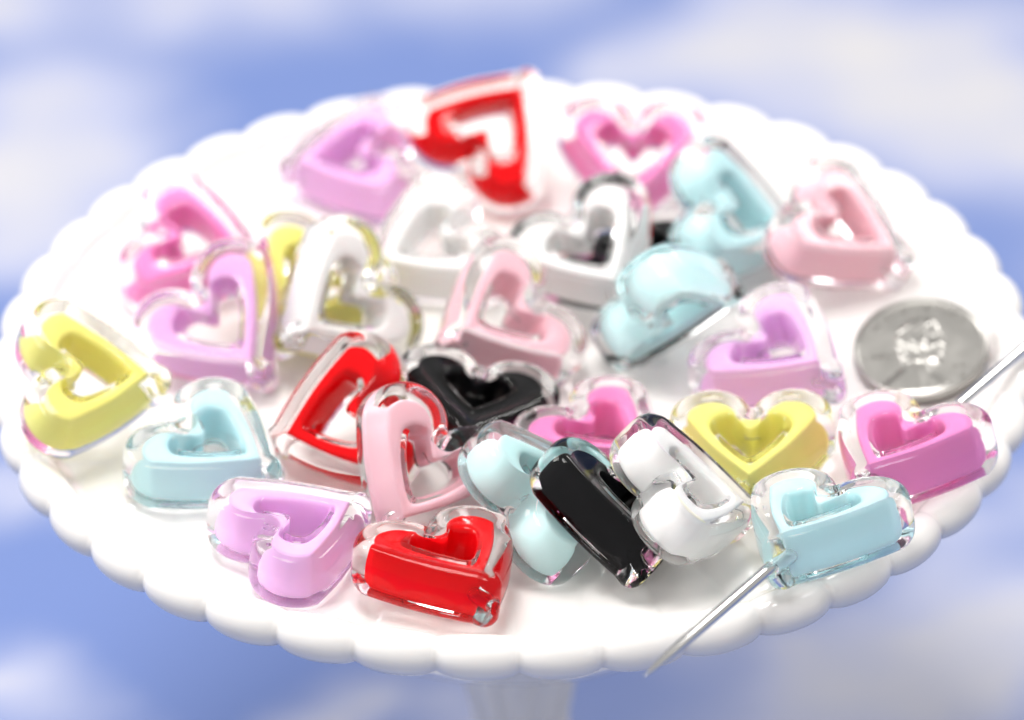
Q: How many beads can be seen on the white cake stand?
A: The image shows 29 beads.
